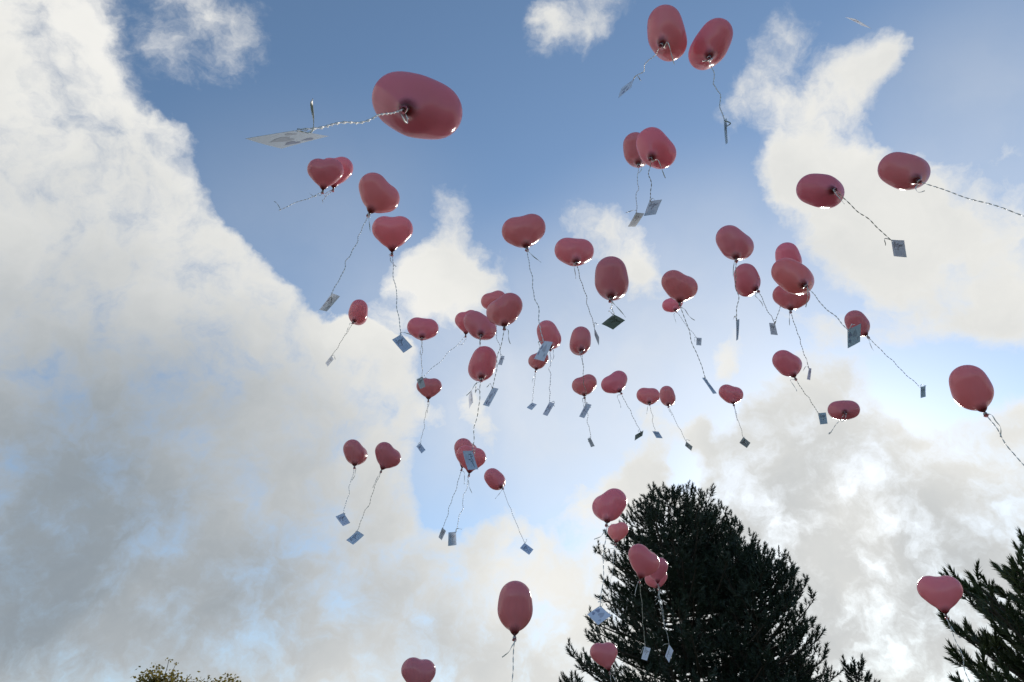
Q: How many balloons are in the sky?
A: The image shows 55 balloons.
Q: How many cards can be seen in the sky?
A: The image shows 43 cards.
